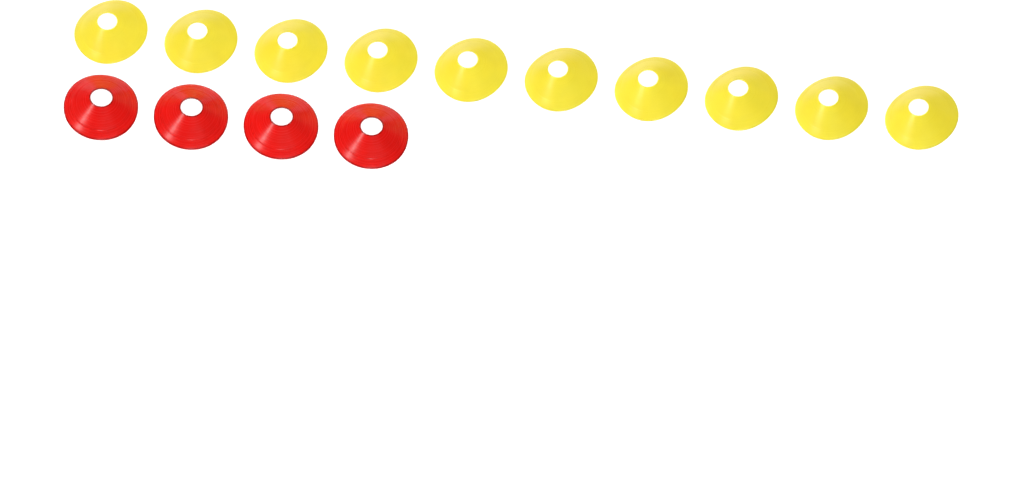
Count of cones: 14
